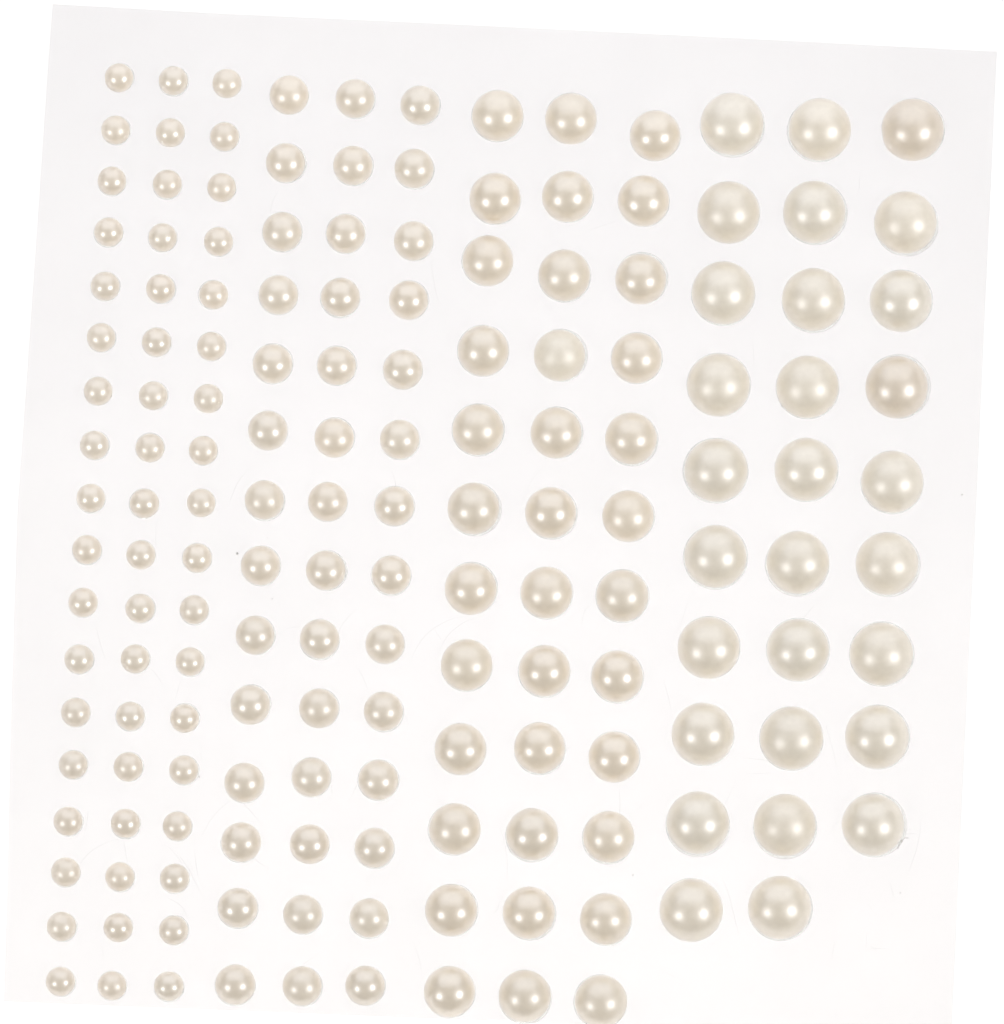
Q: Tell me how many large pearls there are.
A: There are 29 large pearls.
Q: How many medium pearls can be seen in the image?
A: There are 36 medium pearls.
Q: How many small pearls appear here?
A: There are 42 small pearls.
